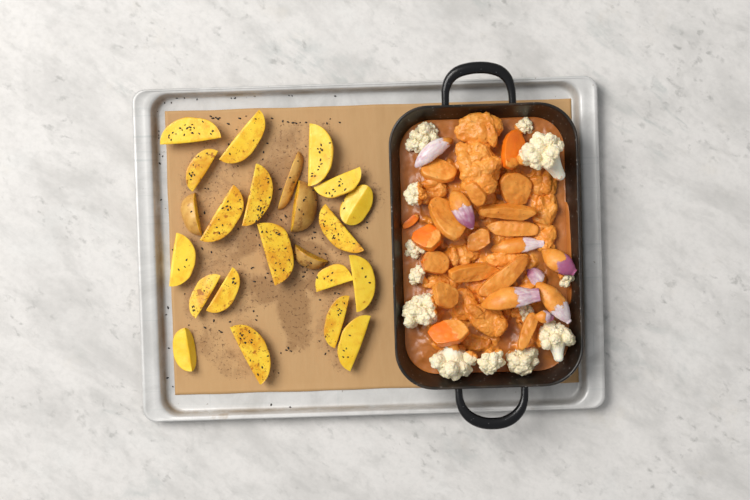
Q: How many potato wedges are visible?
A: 23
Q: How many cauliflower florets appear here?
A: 13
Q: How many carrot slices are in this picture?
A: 16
